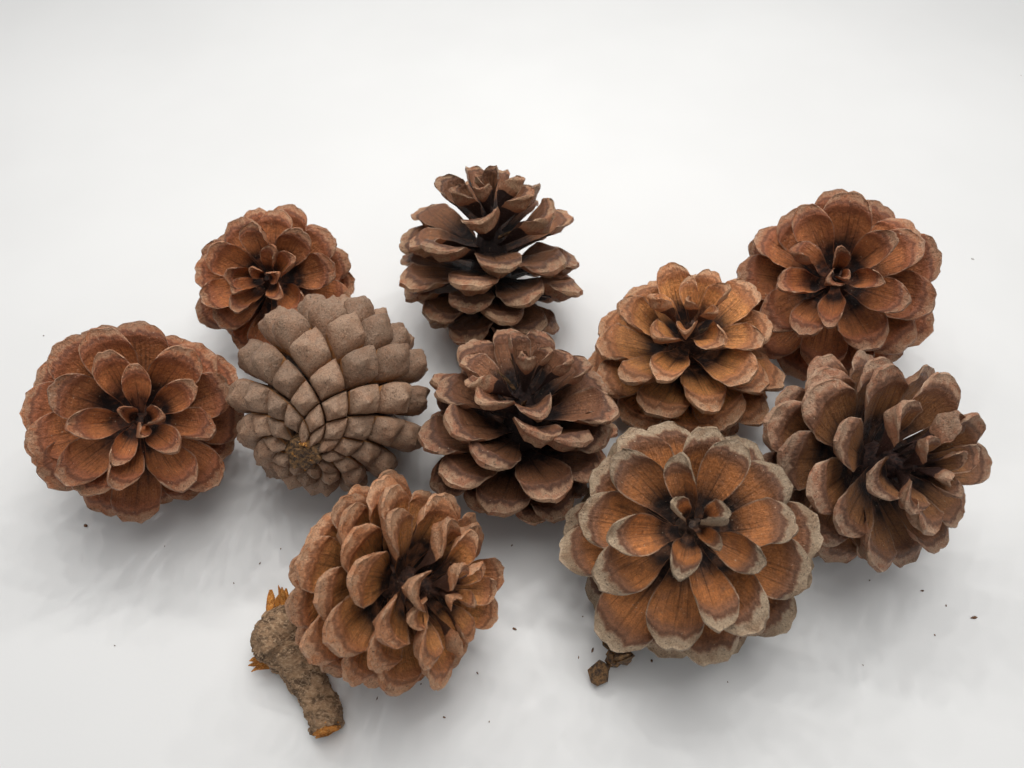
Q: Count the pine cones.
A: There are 10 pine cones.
